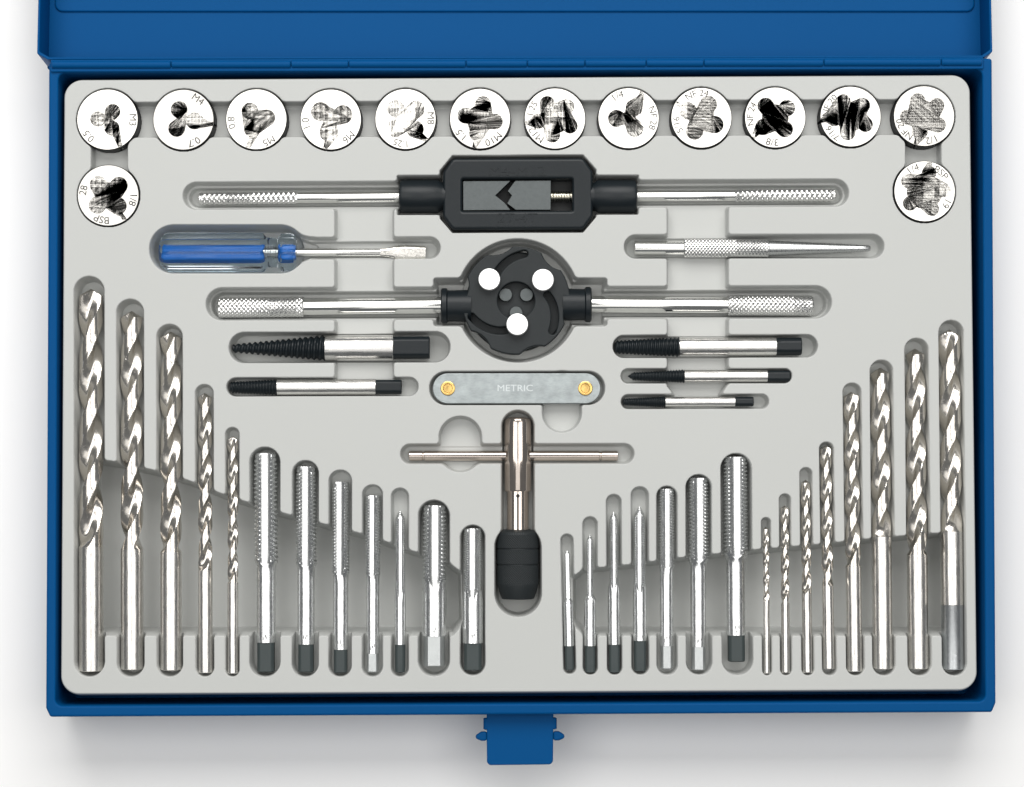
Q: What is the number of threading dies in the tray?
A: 14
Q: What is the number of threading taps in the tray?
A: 14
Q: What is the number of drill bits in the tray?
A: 13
